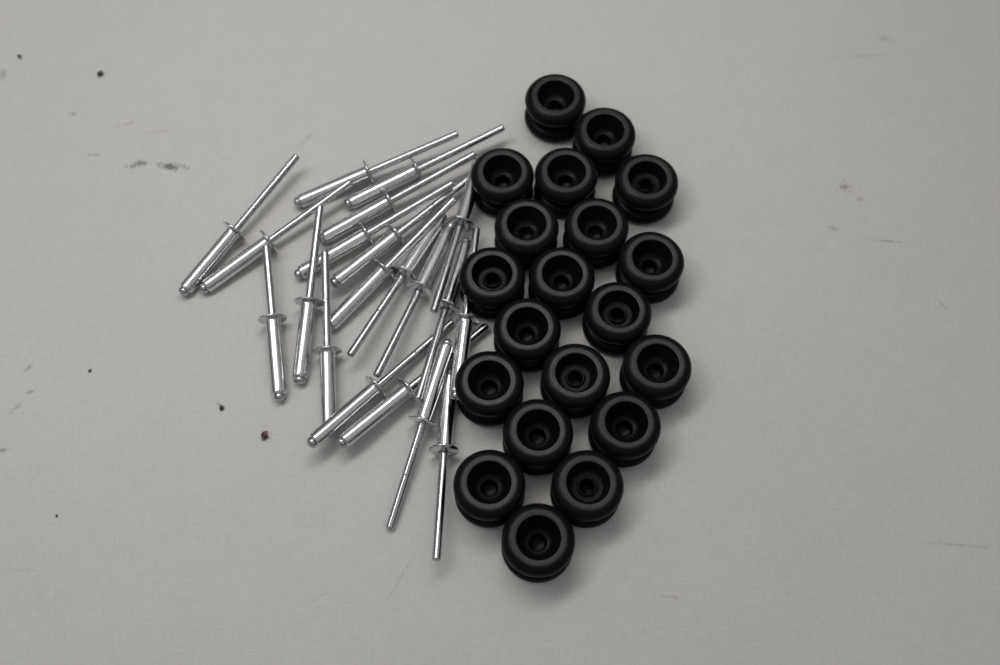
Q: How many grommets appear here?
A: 20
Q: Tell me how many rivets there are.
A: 20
